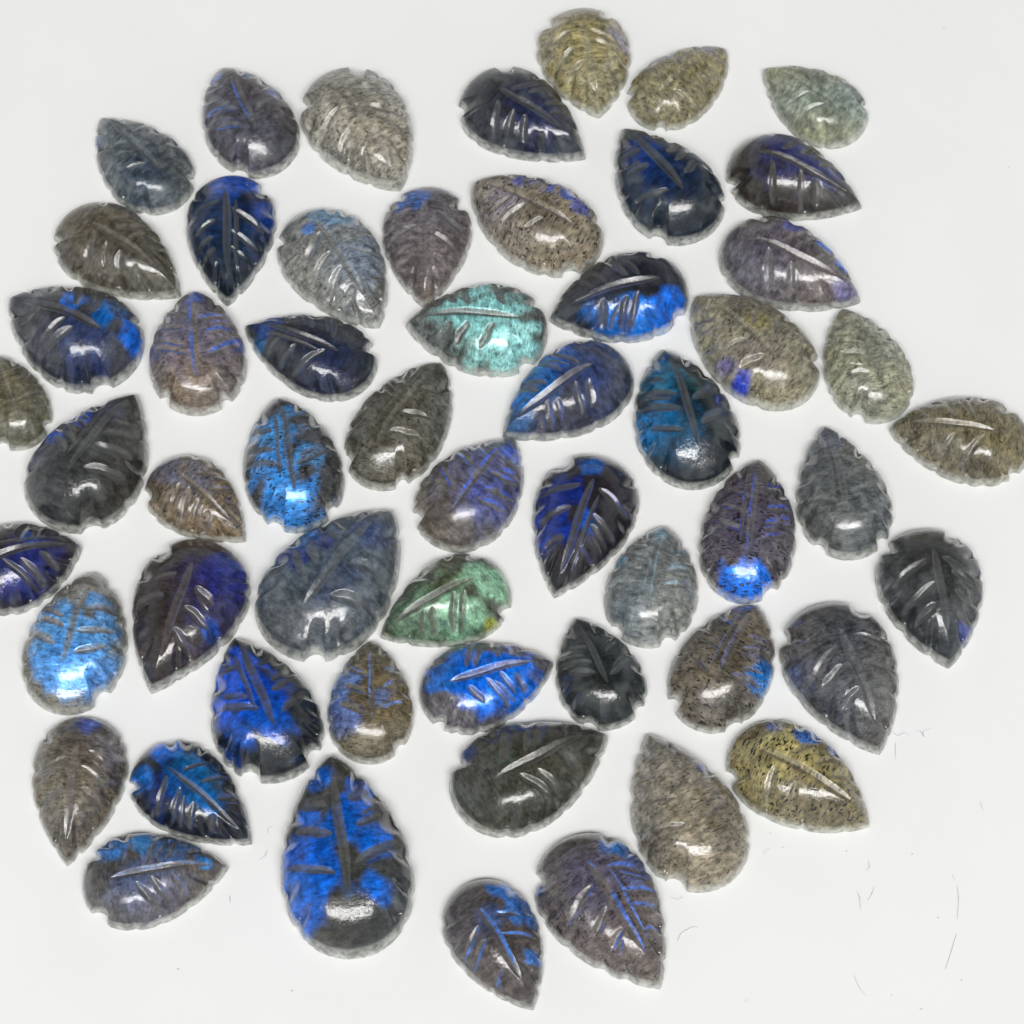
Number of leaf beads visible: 56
